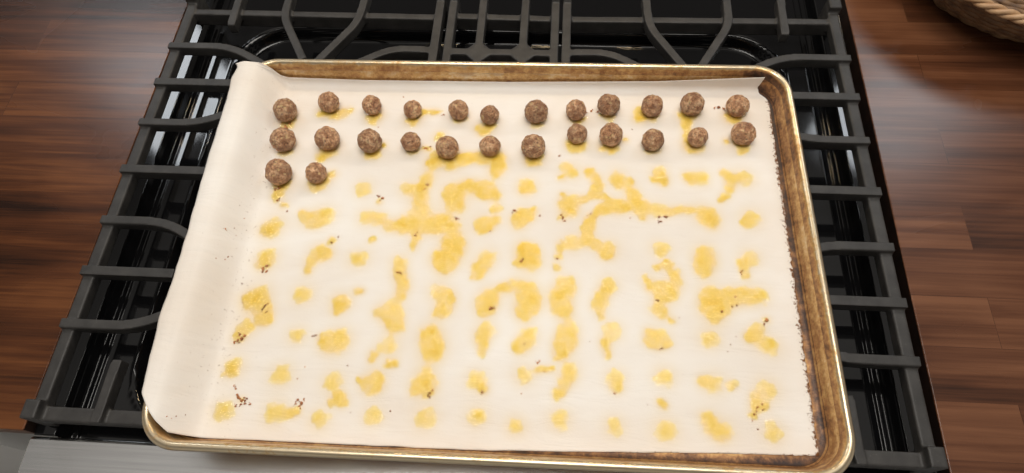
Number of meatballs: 26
